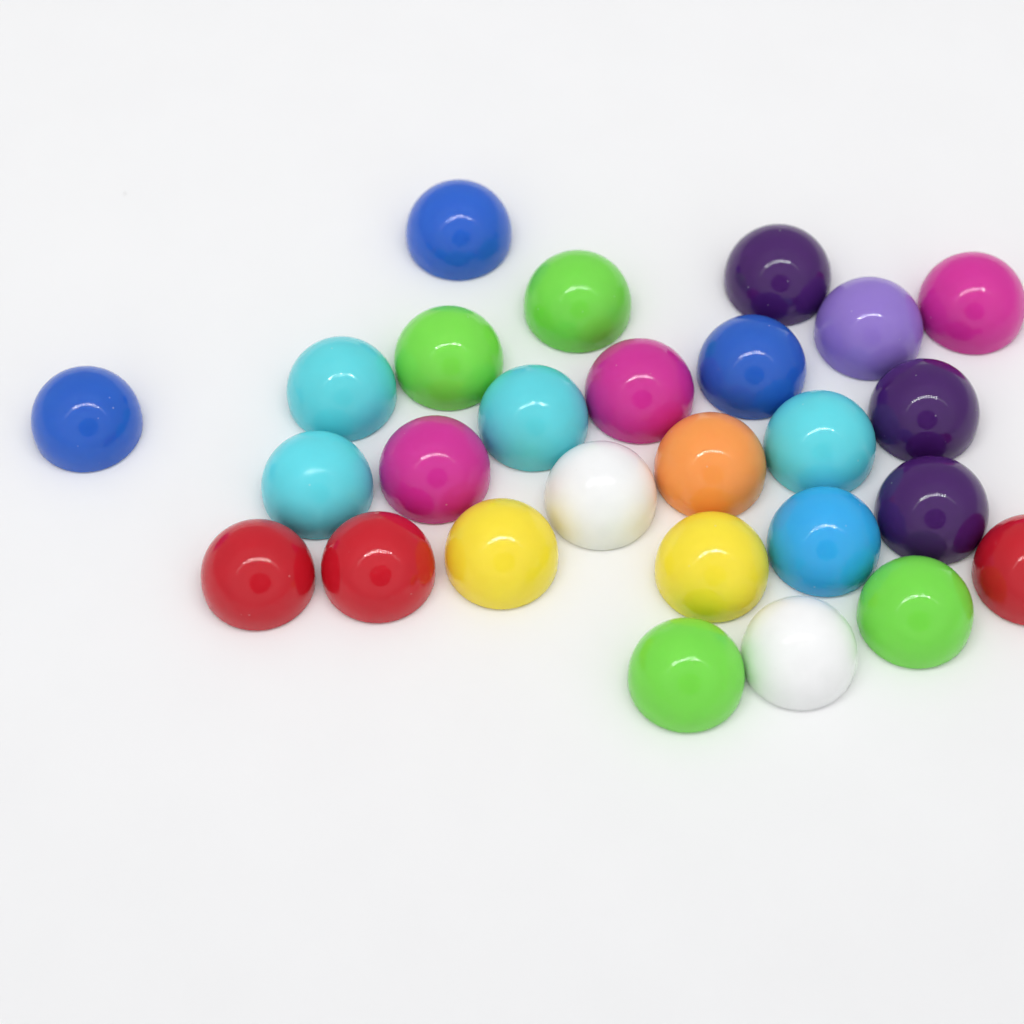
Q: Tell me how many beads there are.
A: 27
